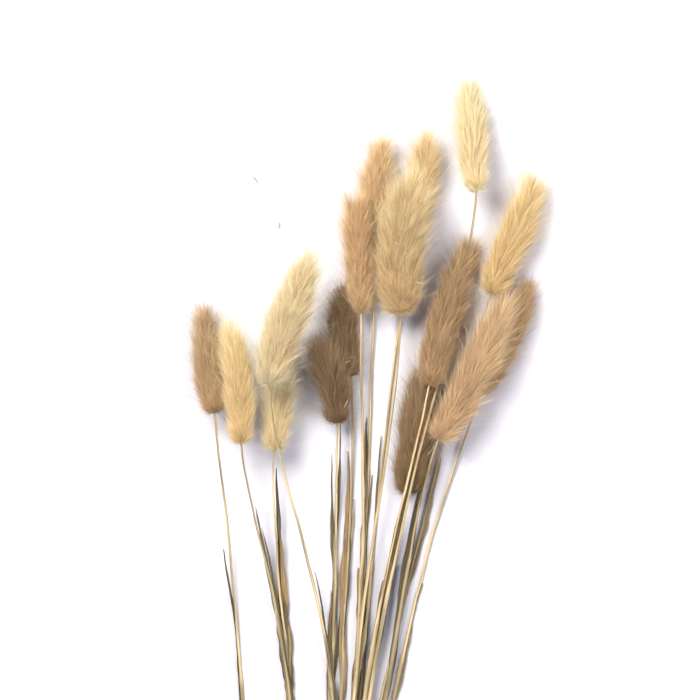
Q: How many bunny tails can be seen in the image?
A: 16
